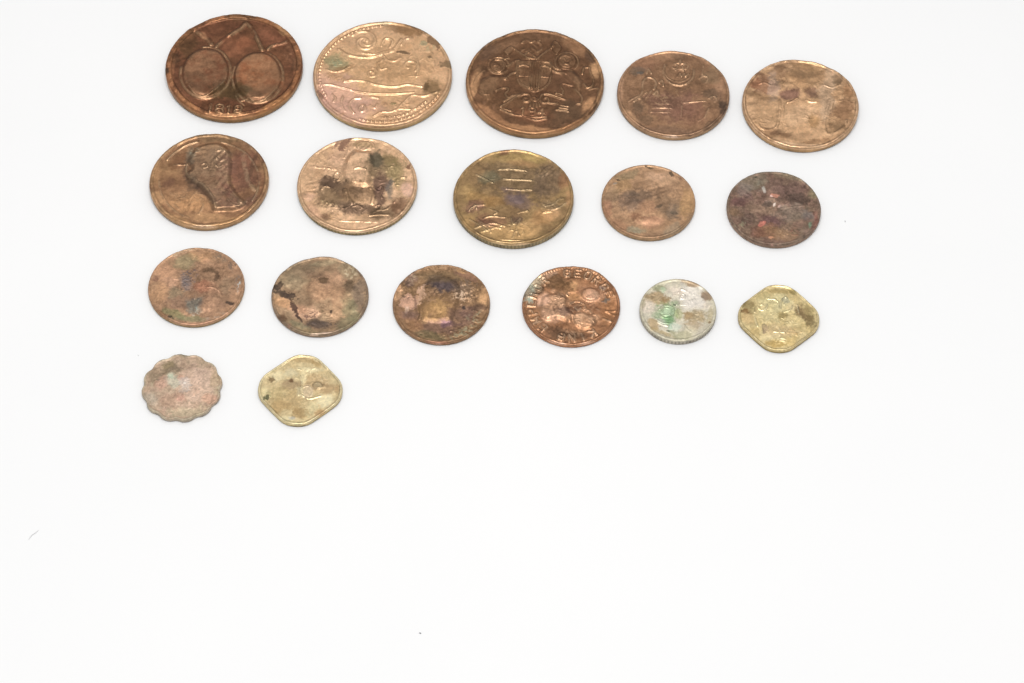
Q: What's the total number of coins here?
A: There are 18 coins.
